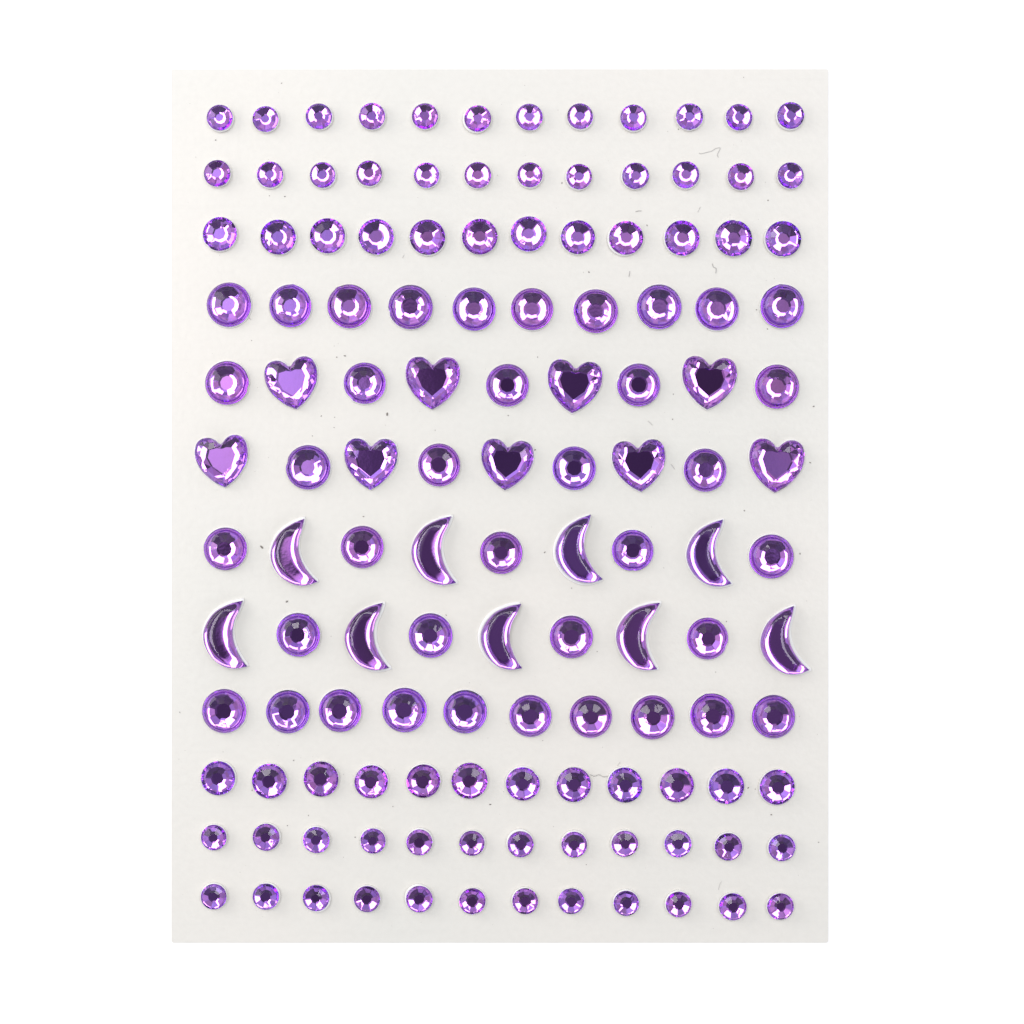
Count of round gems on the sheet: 110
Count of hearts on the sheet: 9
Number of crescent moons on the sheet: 9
